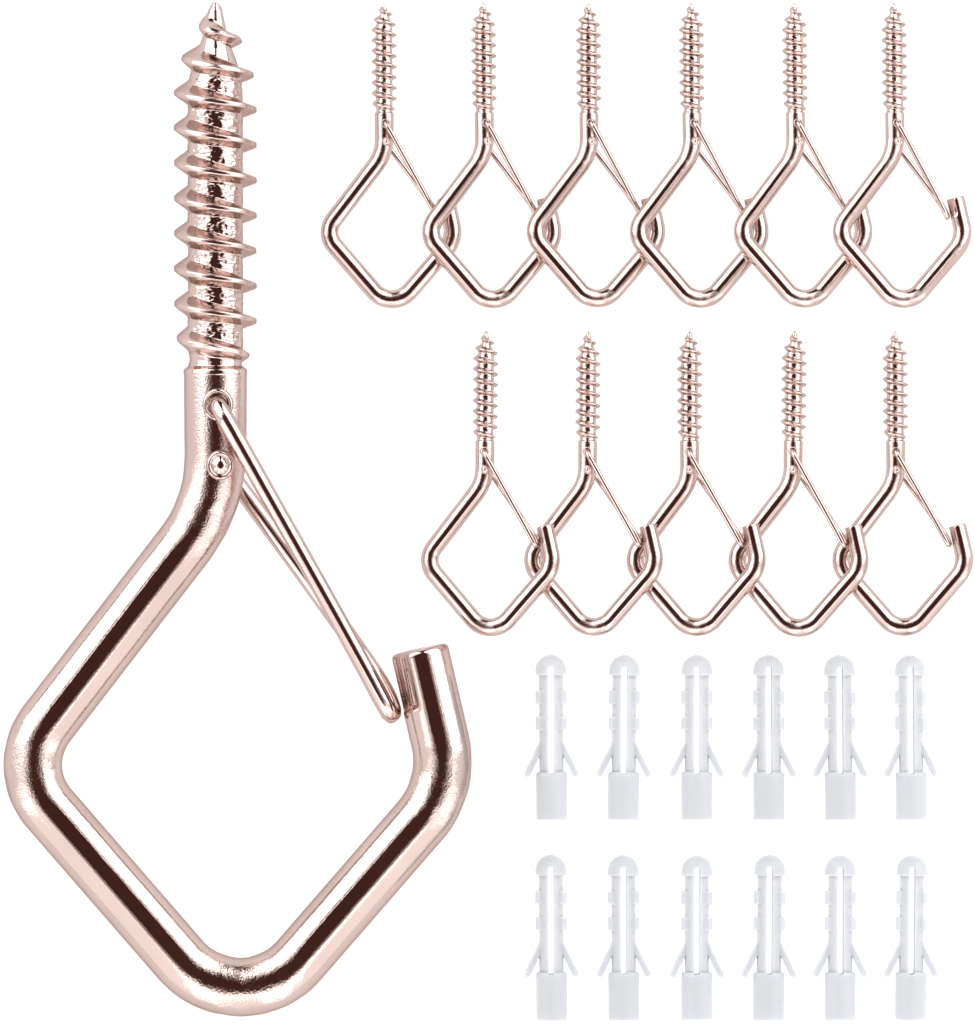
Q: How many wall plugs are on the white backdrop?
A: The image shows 12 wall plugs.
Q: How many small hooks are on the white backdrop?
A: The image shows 11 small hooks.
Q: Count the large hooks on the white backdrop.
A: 1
